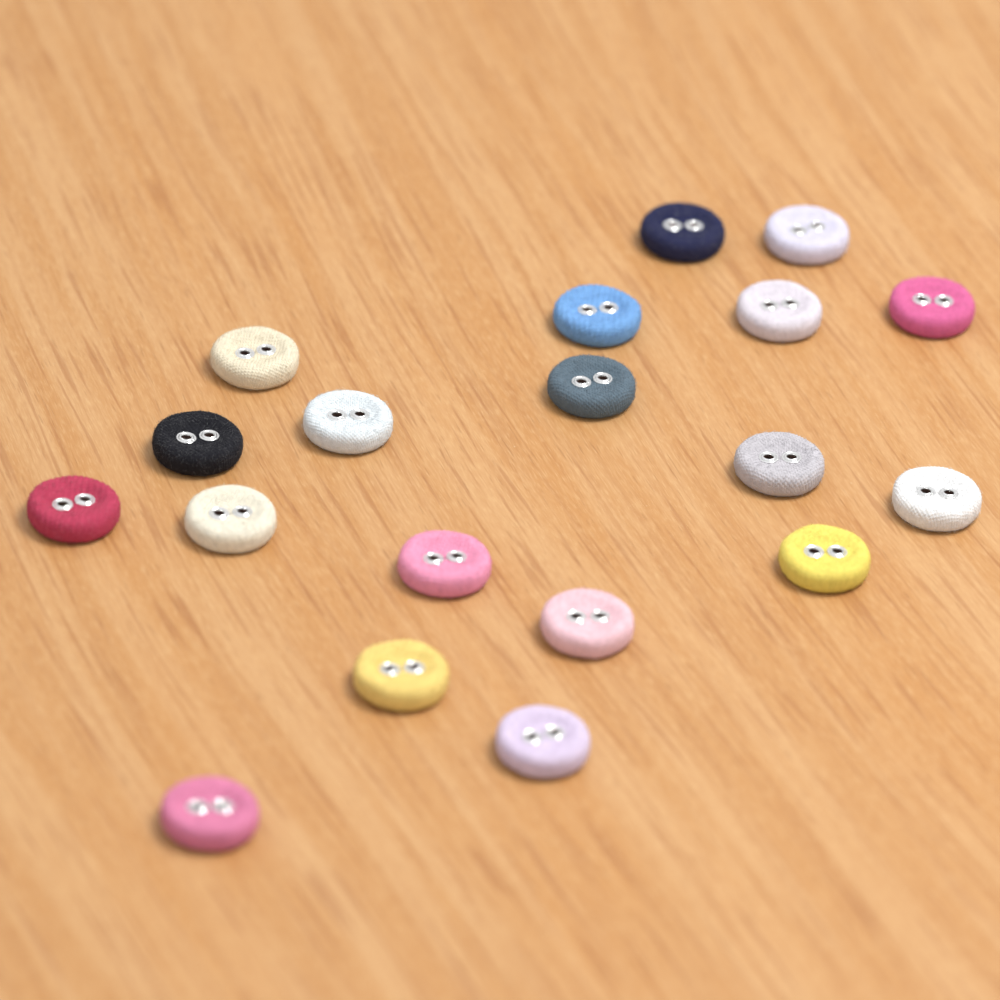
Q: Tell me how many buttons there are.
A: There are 19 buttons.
